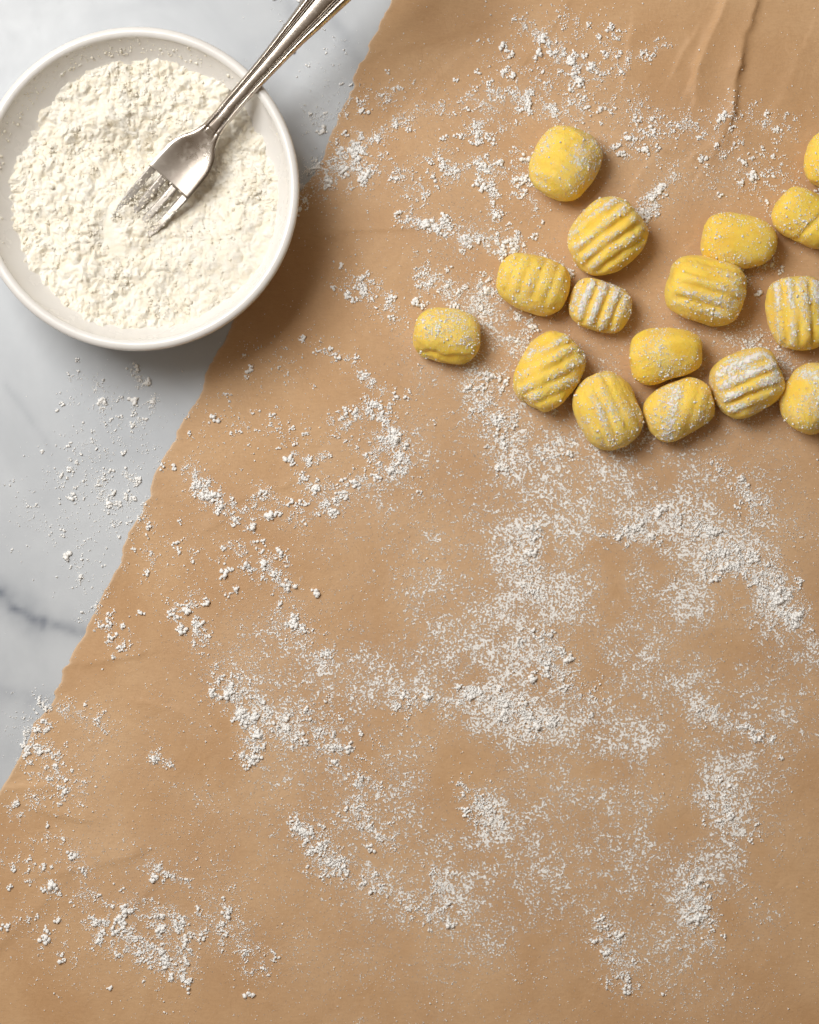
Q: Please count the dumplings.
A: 16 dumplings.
